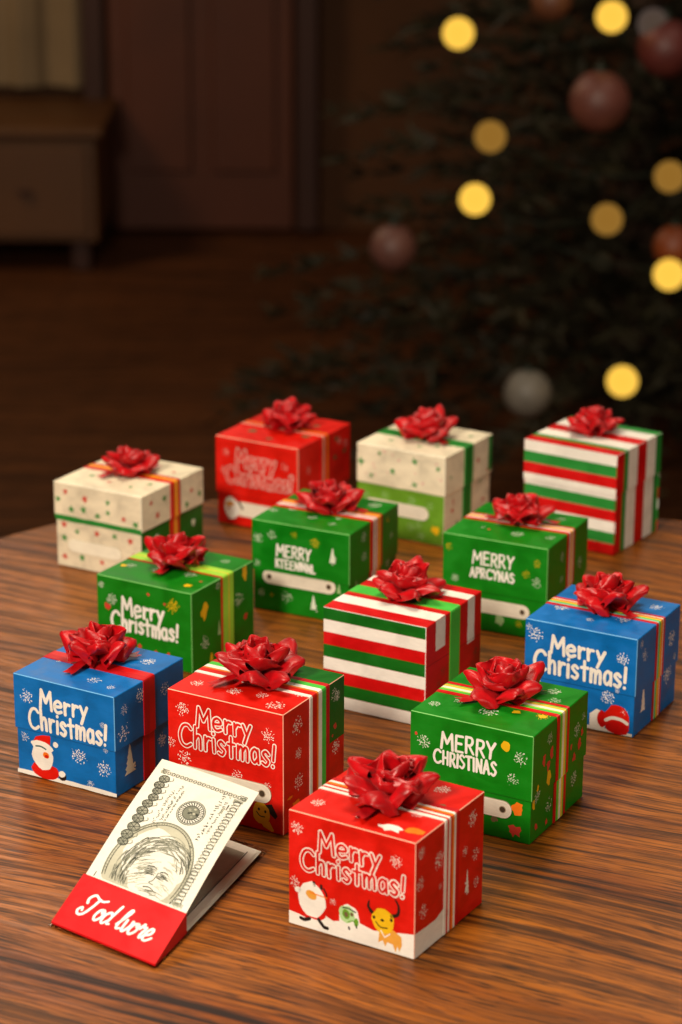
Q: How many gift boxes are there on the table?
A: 13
